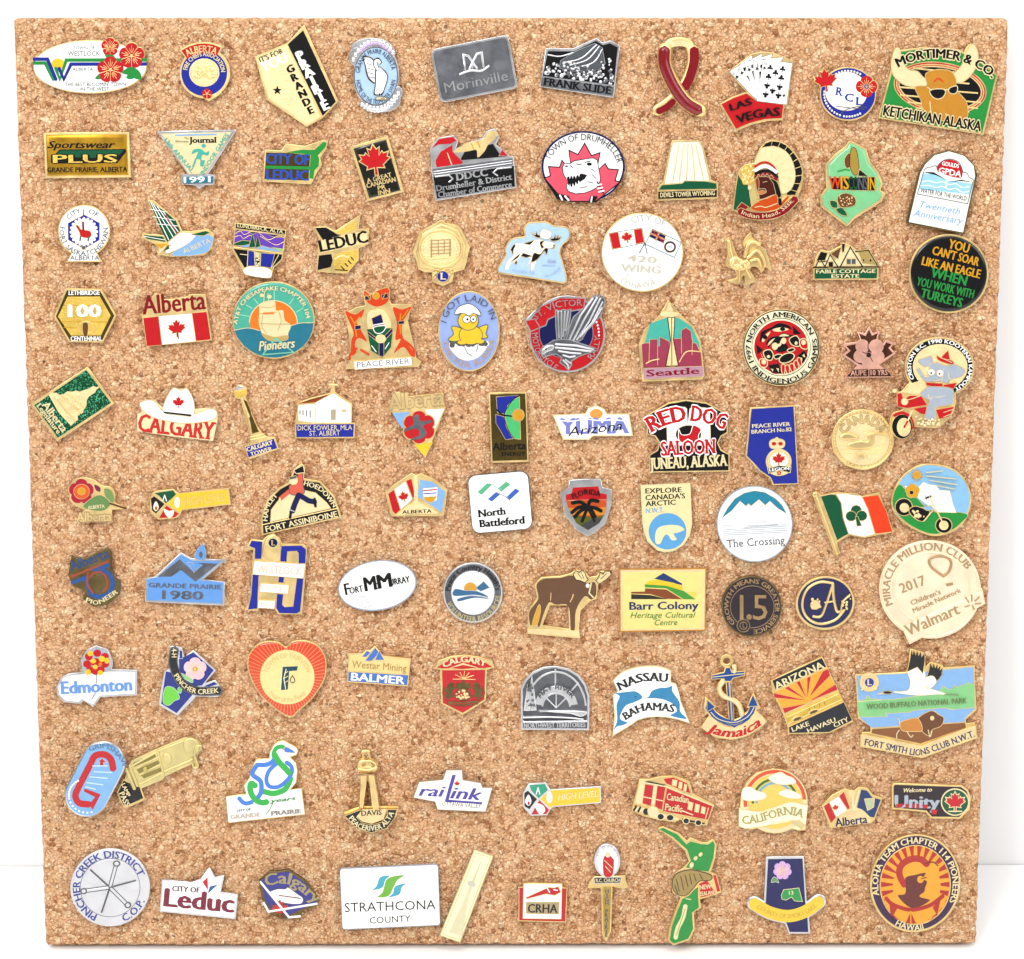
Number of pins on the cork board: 100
